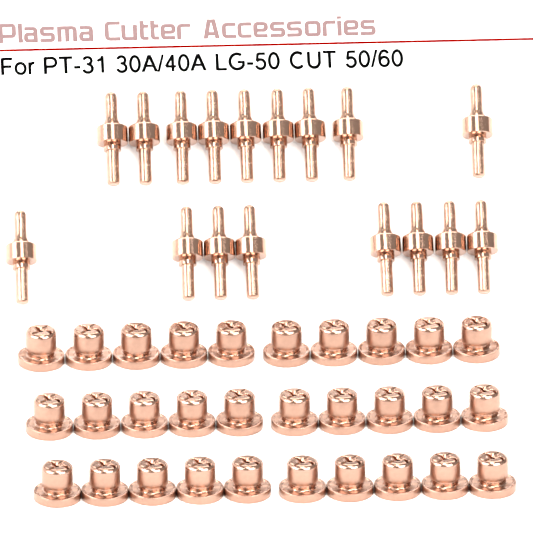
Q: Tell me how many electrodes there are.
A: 17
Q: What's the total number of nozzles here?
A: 30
